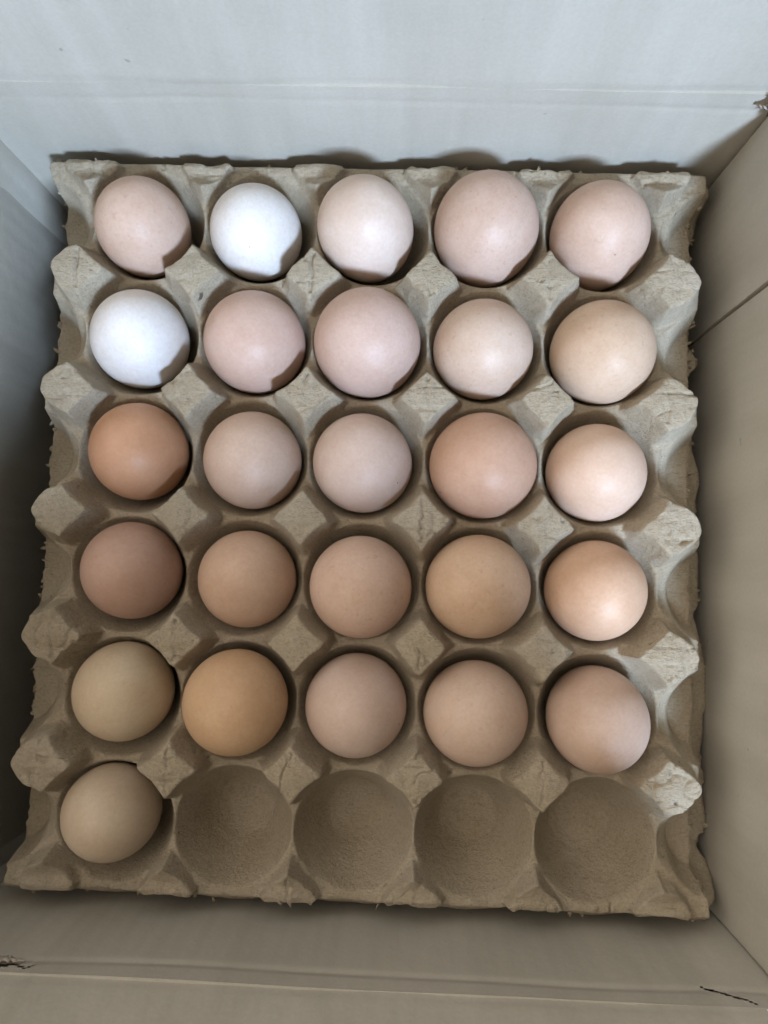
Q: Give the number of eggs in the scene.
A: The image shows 26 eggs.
